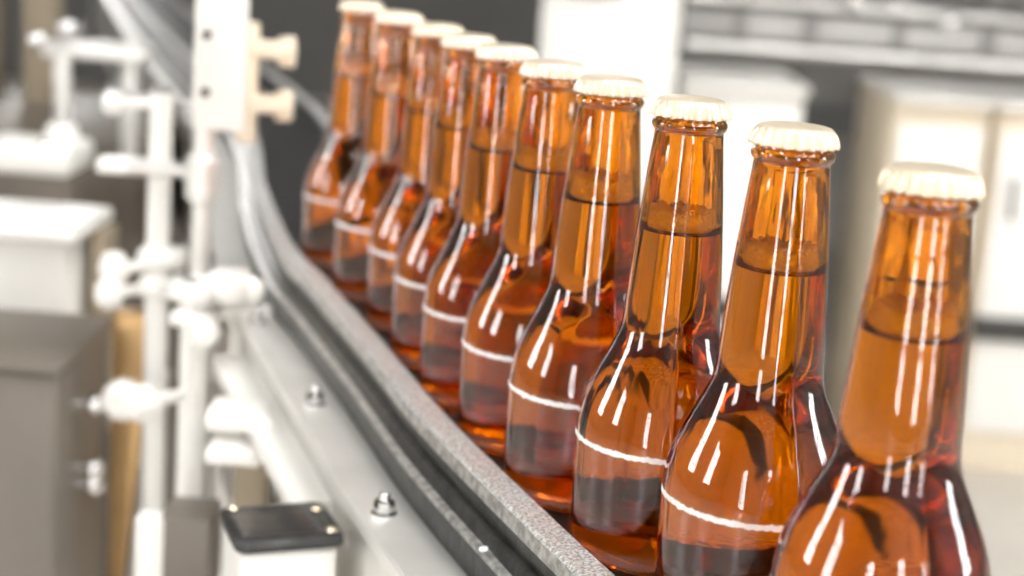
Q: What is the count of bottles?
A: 10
